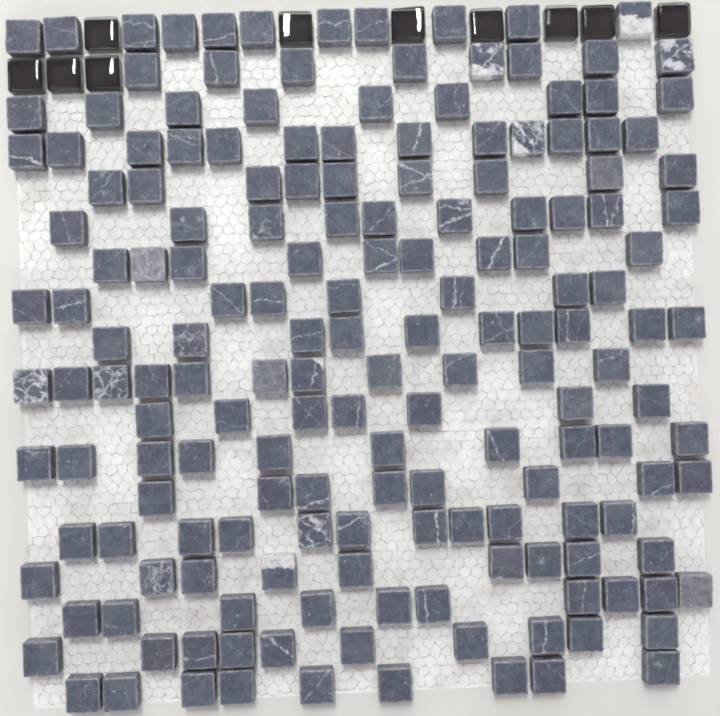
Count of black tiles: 10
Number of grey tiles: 172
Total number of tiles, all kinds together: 182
